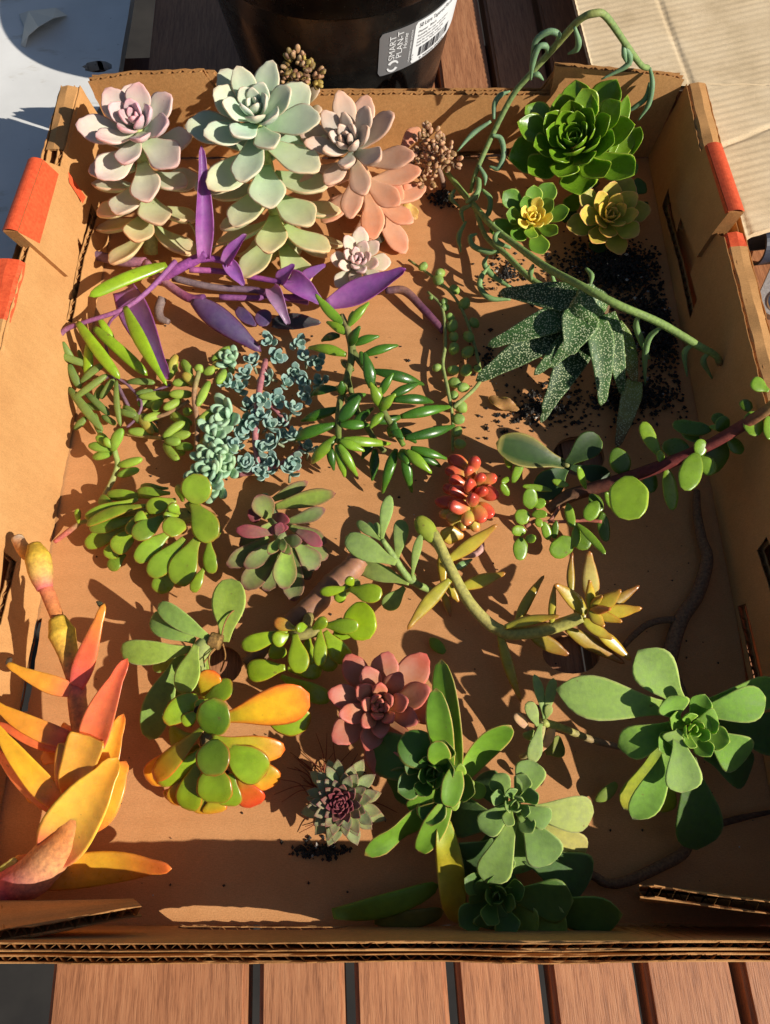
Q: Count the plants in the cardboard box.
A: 37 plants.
